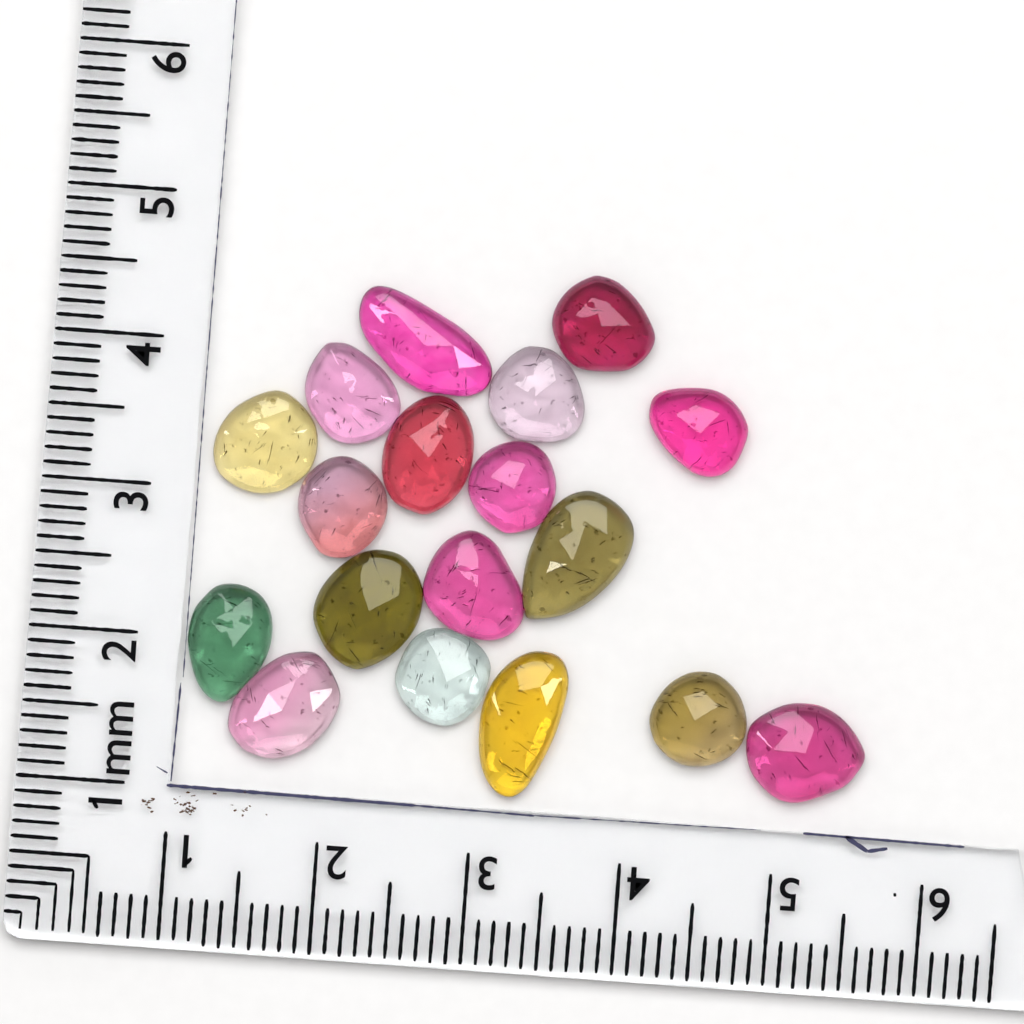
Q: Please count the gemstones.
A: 18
